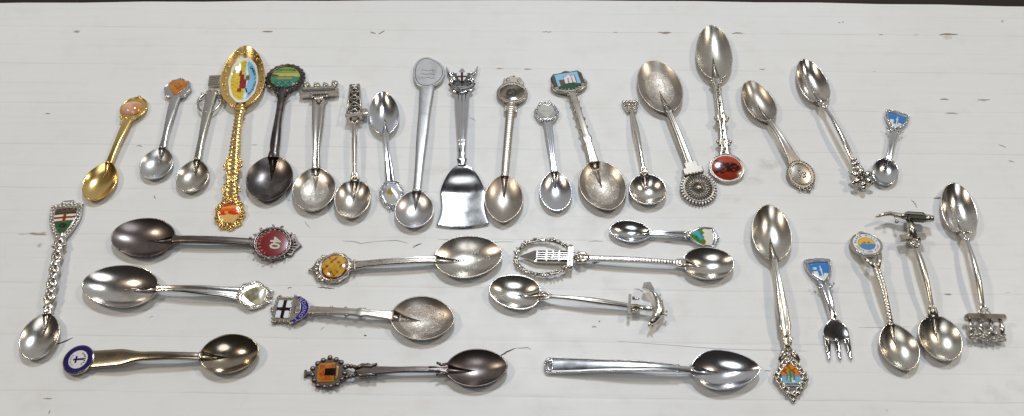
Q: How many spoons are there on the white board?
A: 33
